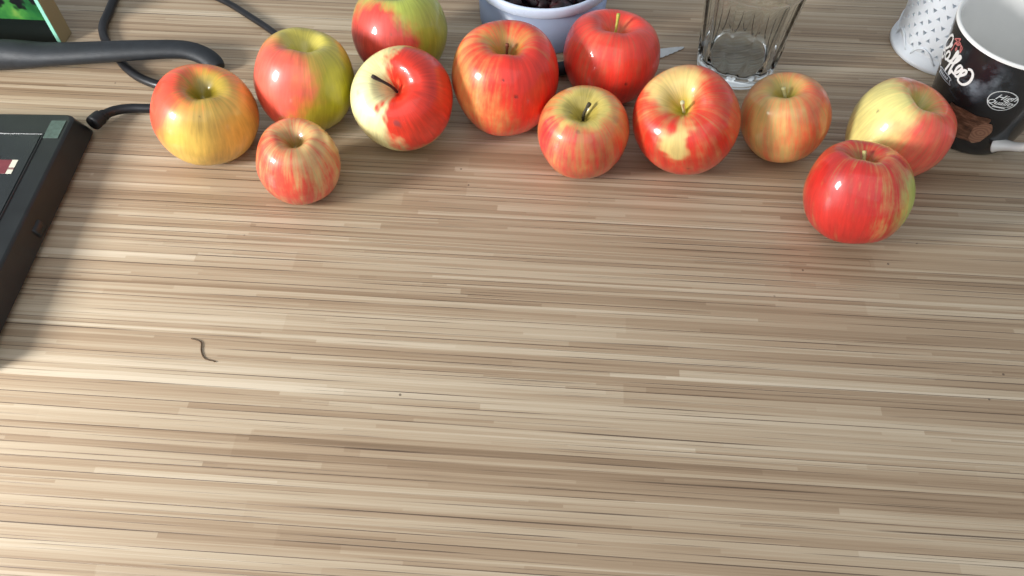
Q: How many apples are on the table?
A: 12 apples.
